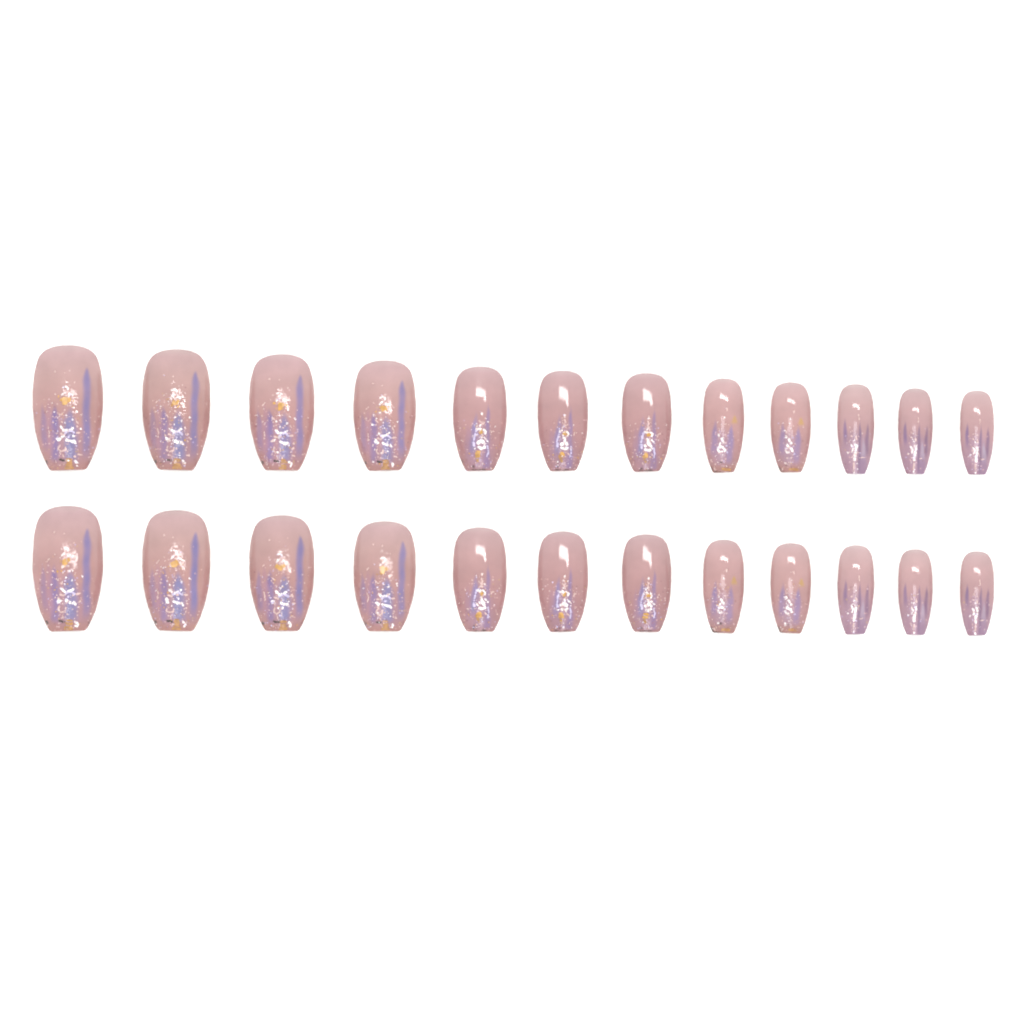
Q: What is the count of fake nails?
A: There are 24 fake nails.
